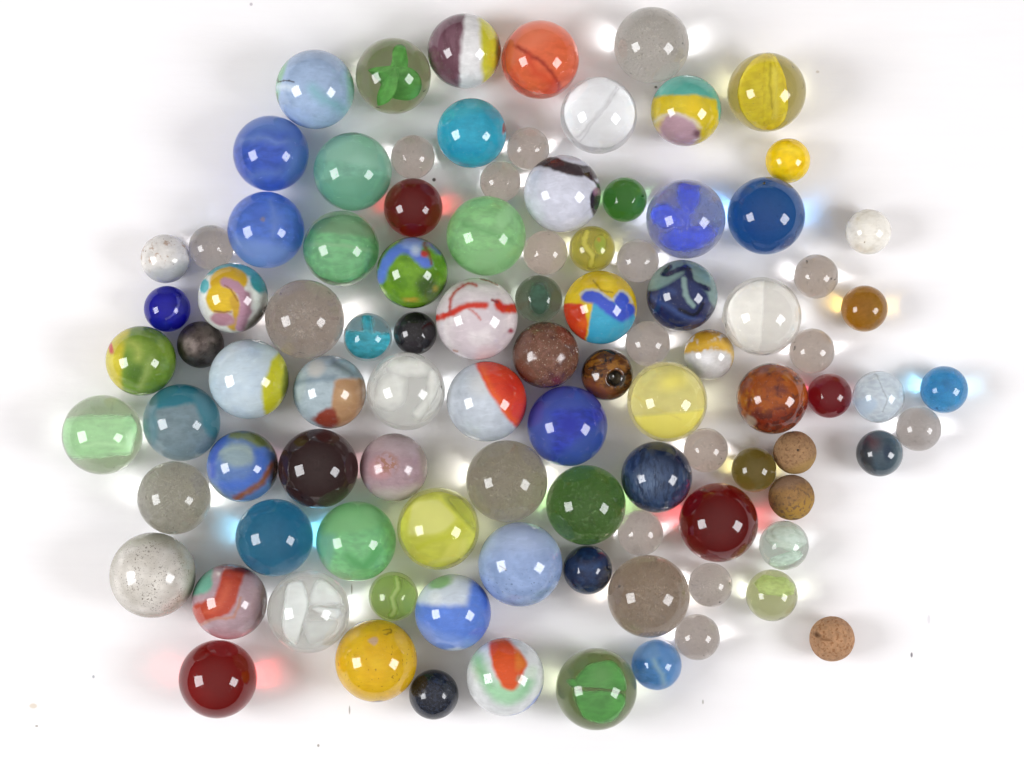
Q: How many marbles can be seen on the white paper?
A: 98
